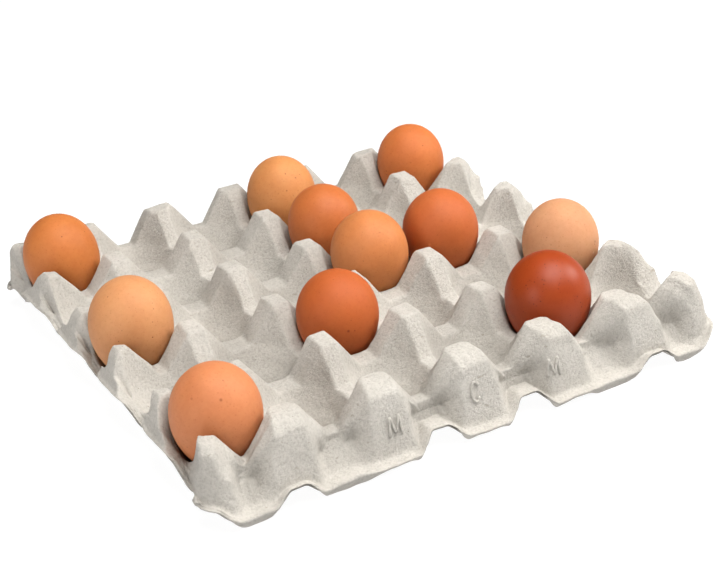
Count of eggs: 11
